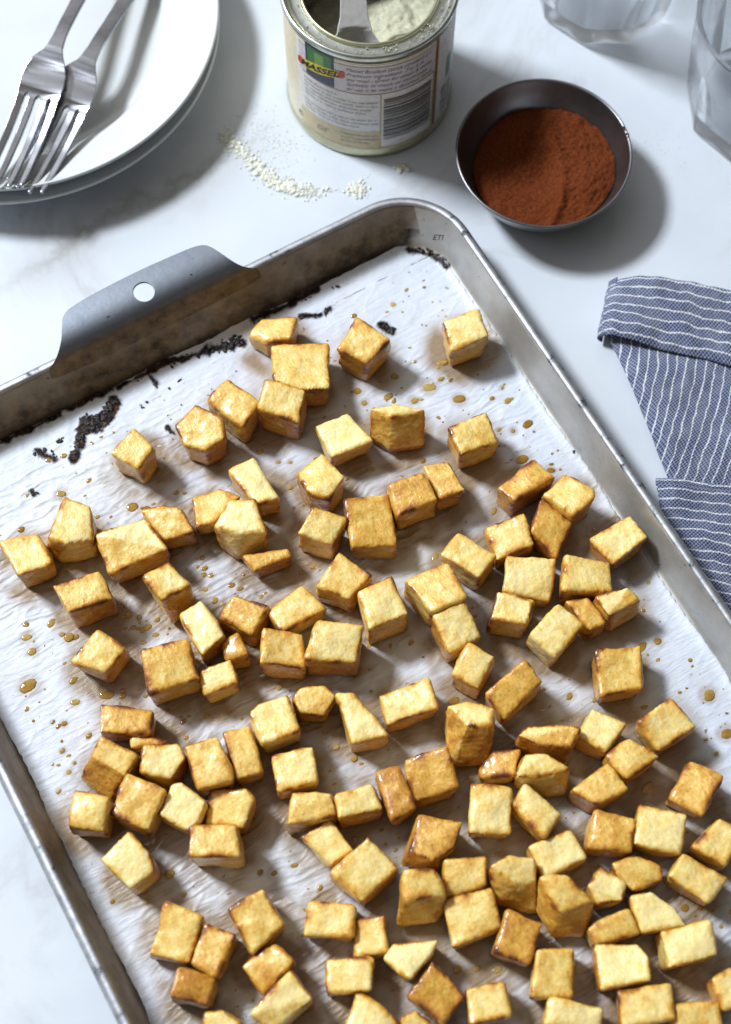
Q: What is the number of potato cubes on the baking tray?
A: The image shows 126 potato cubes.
